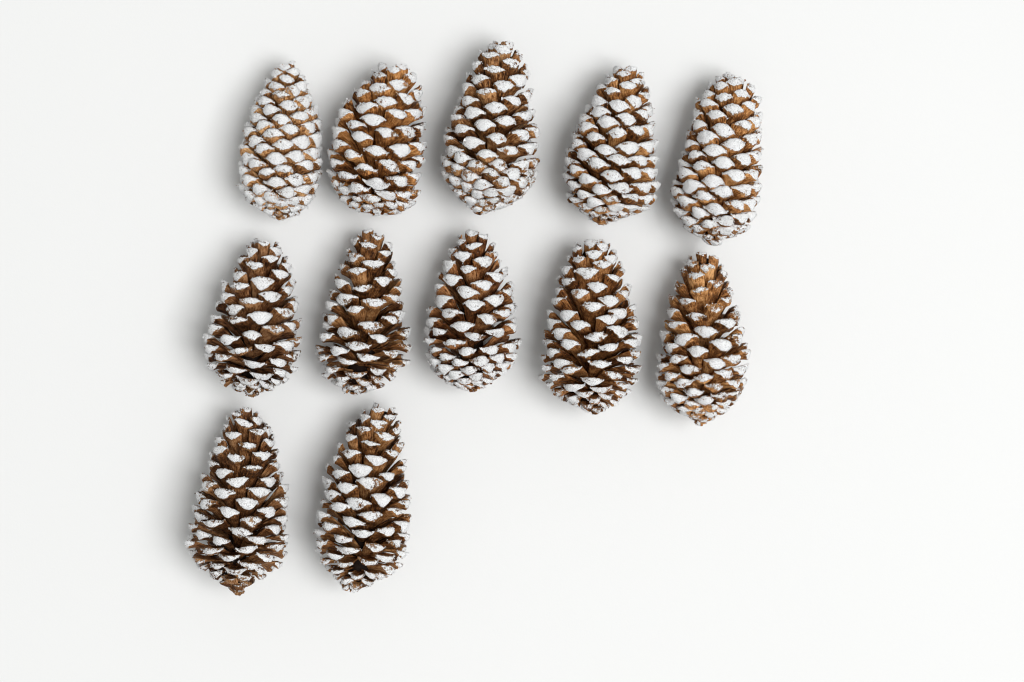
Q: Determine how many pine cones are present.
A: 12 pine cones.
